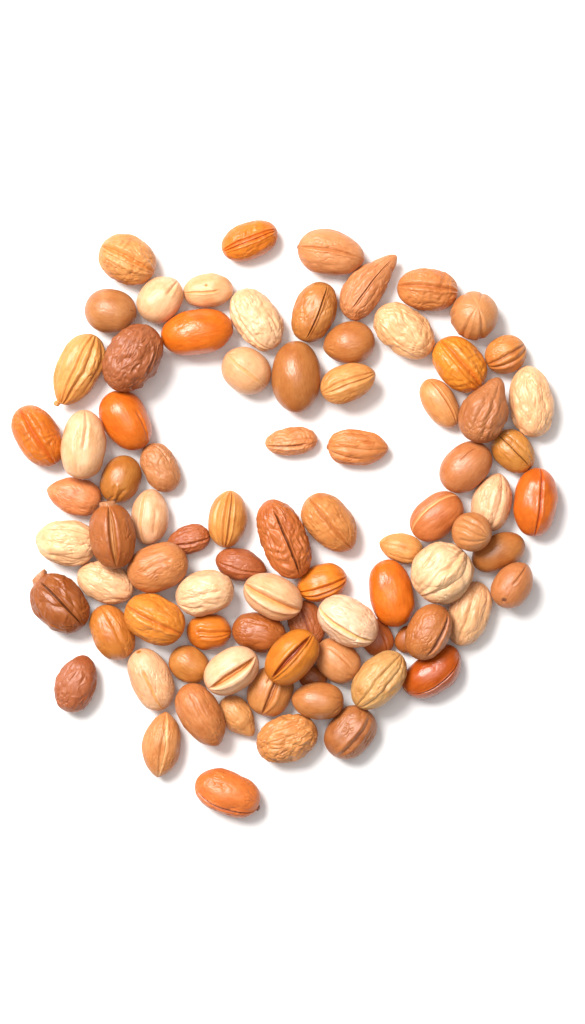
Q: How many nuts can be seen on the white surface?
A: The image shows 84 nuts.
